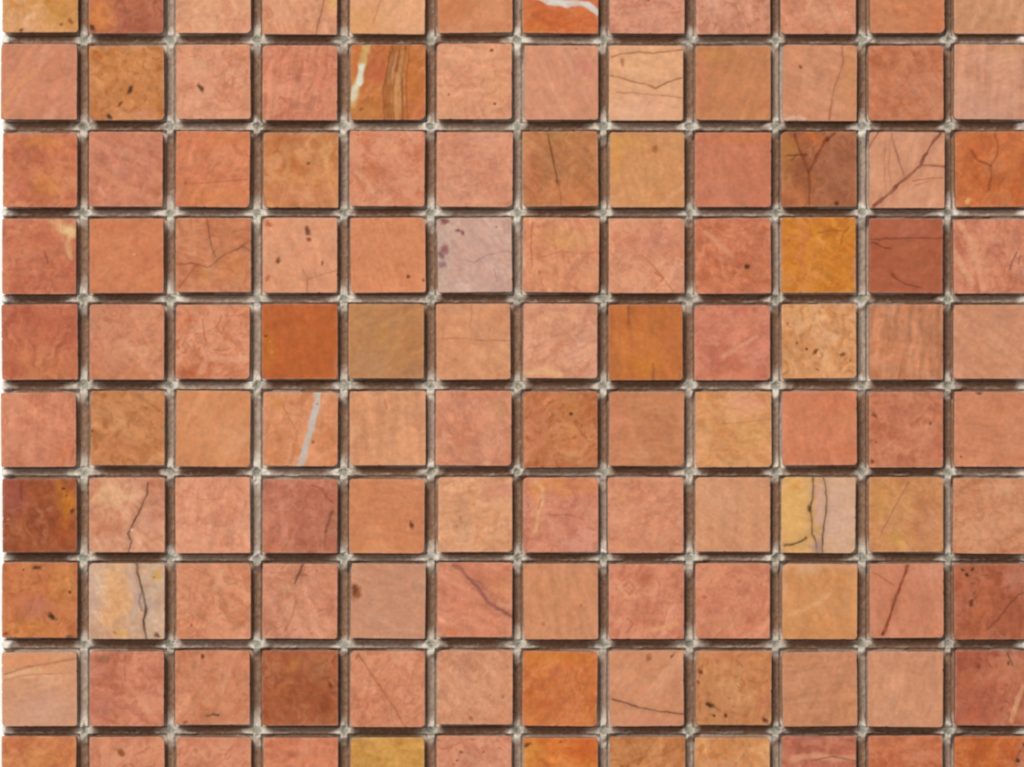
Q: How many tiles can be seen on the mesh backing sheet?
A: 120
